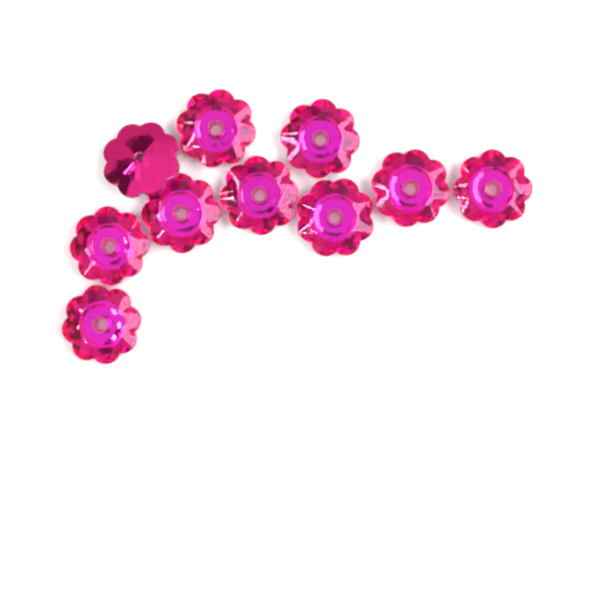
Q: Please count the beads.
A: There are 10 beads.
